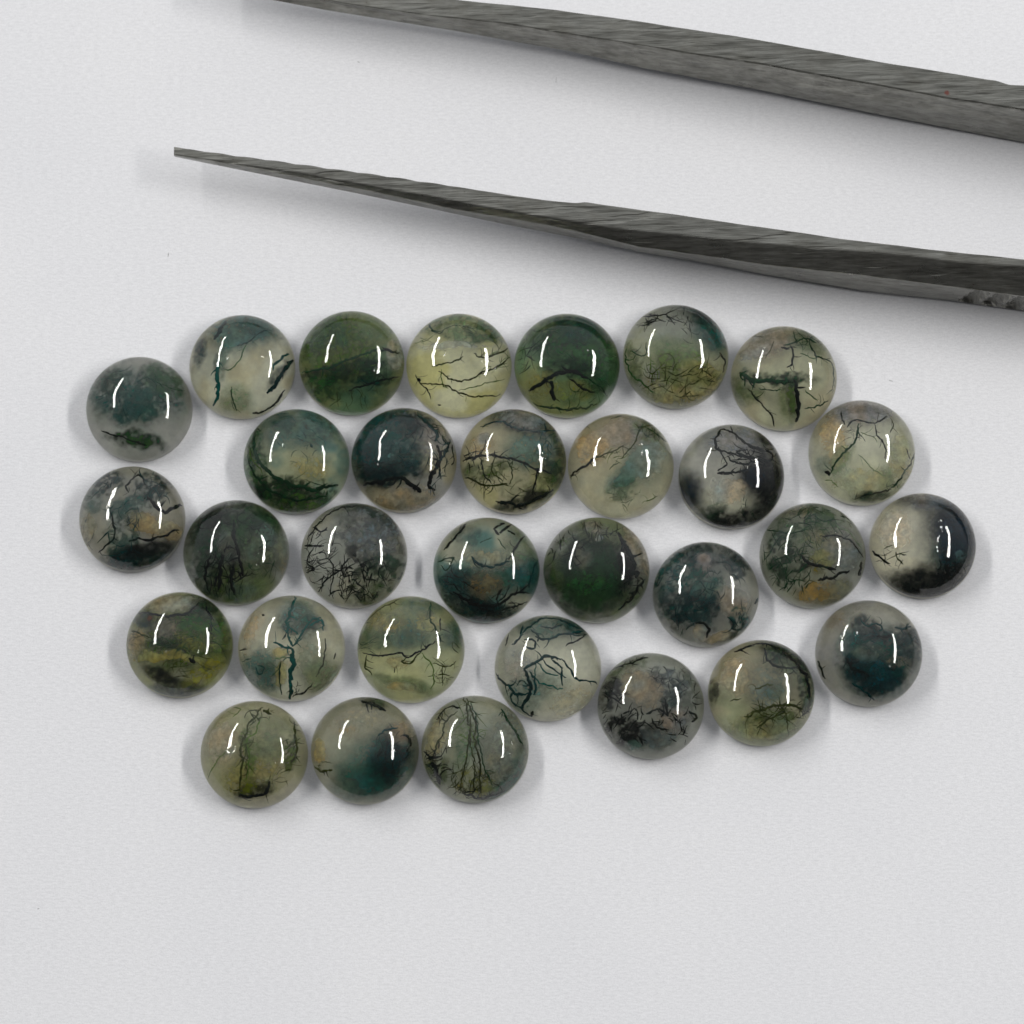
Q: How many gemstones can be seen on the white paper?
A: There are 31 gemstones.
